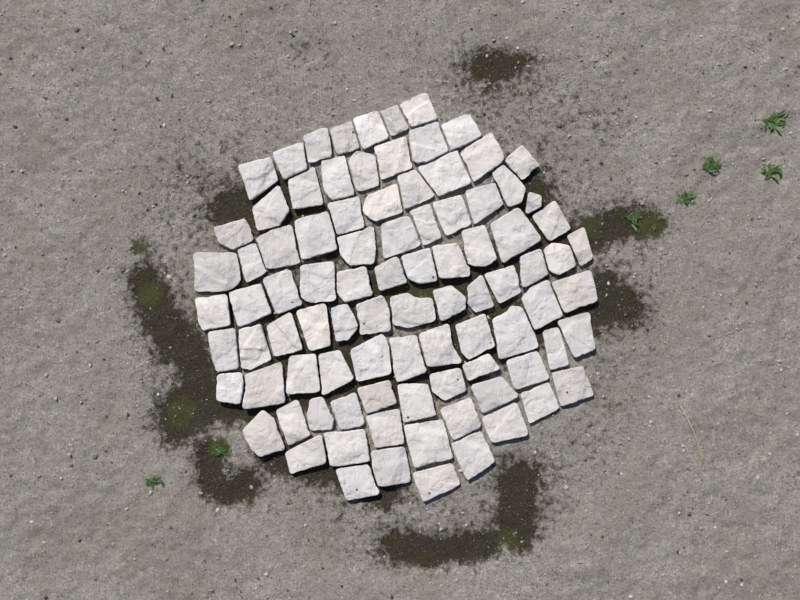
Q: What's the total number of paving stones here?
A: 91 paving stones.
